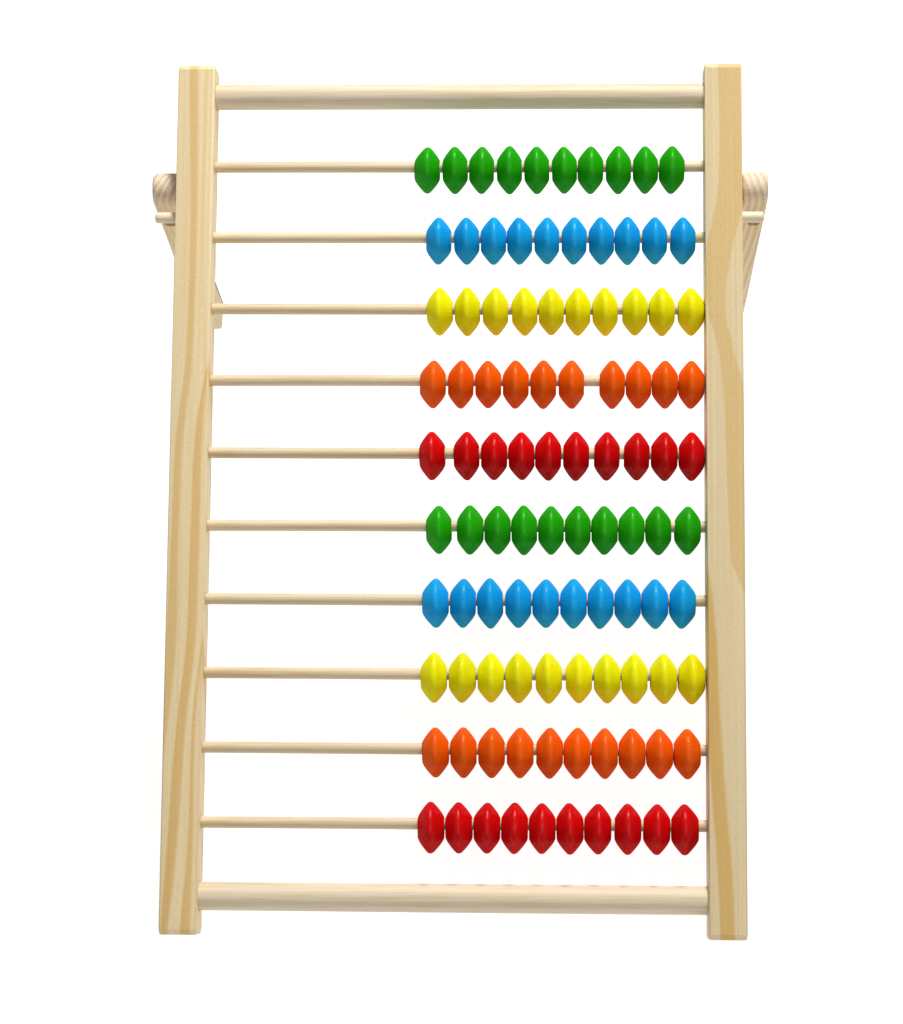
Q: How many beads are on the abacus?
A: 100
